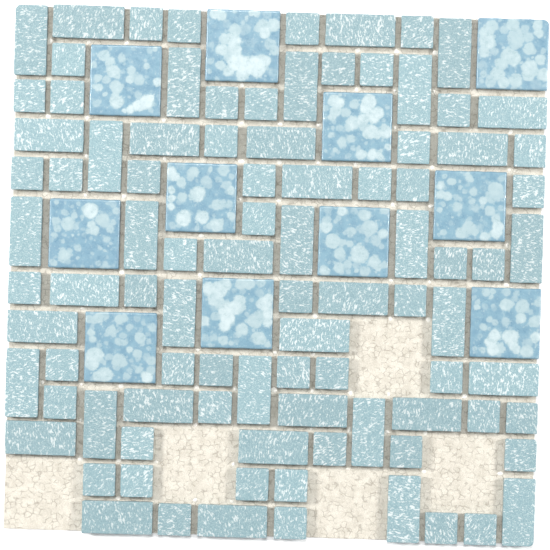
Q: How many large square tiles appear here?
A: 11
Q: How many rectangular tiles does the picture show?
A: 40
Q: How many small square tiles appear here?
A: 52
